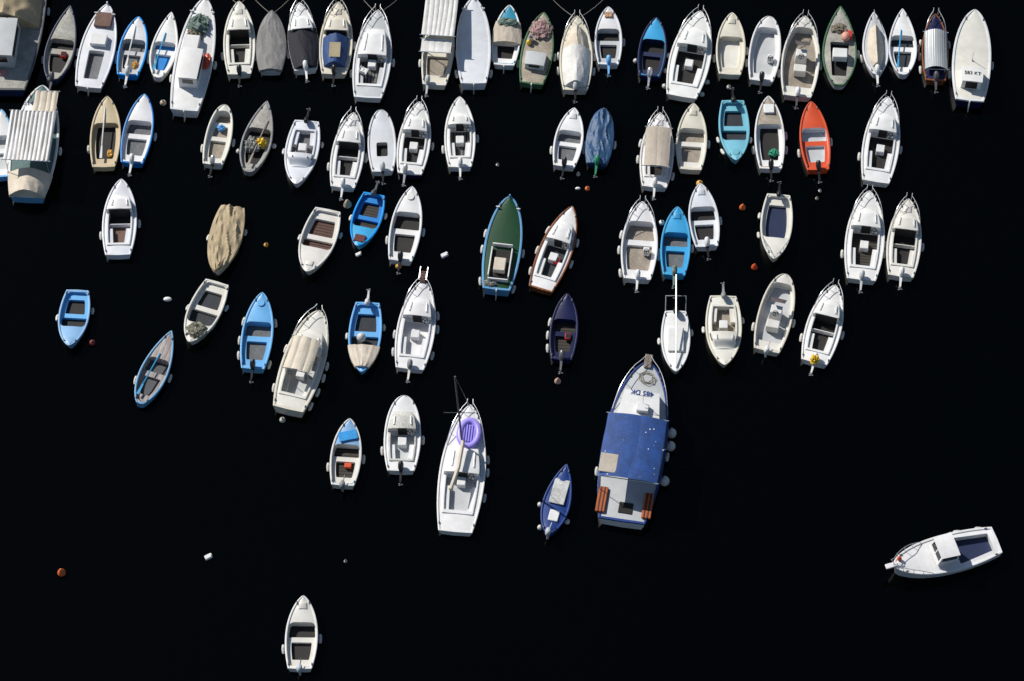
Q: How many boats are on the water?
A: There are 78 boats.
